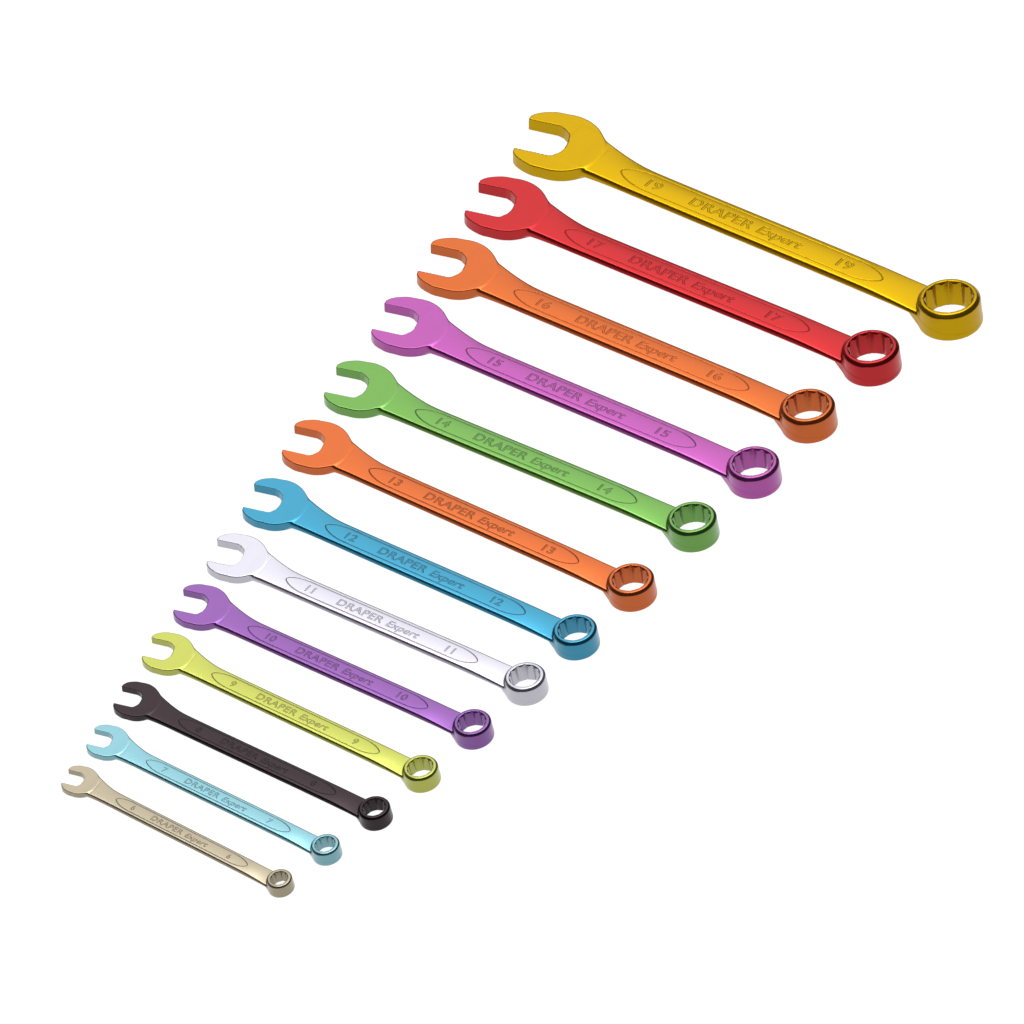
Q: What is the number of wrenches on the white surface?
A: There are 13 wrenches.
